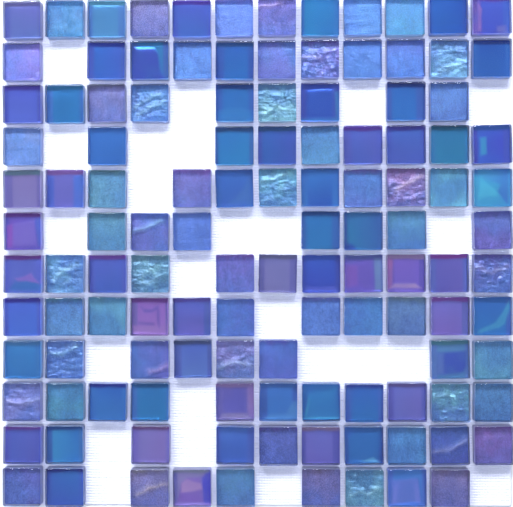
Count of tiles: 120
